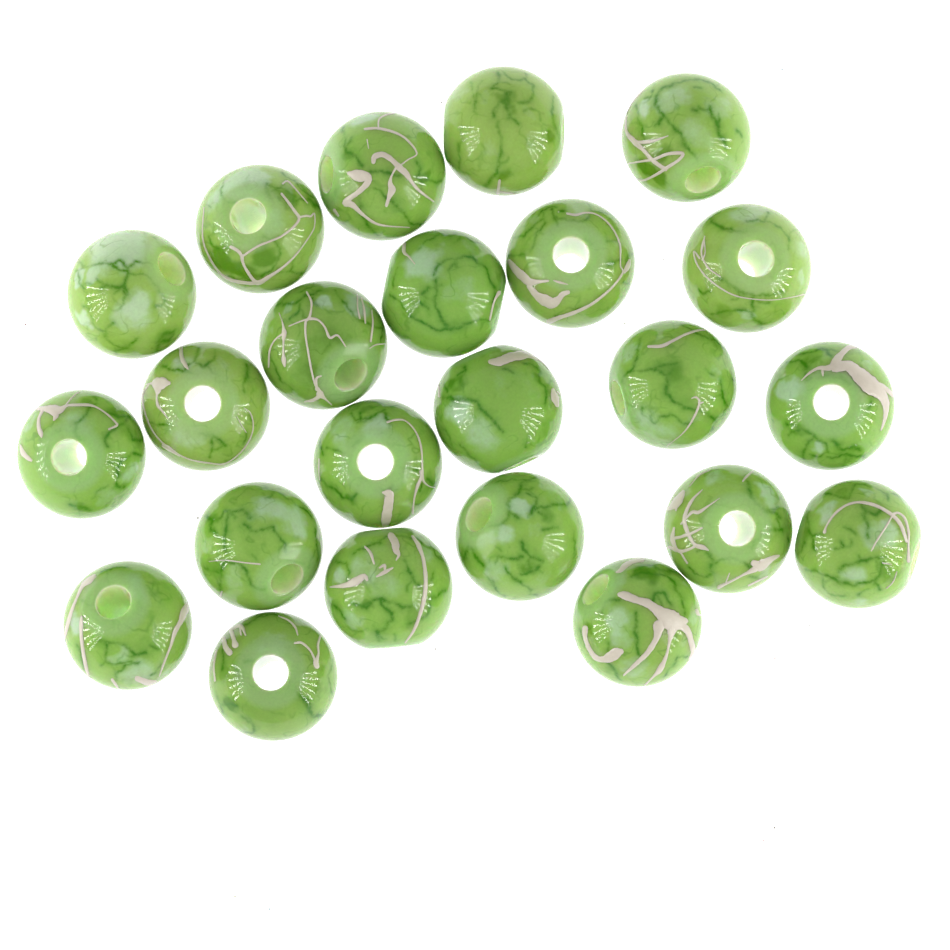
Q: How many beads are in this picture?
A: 23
